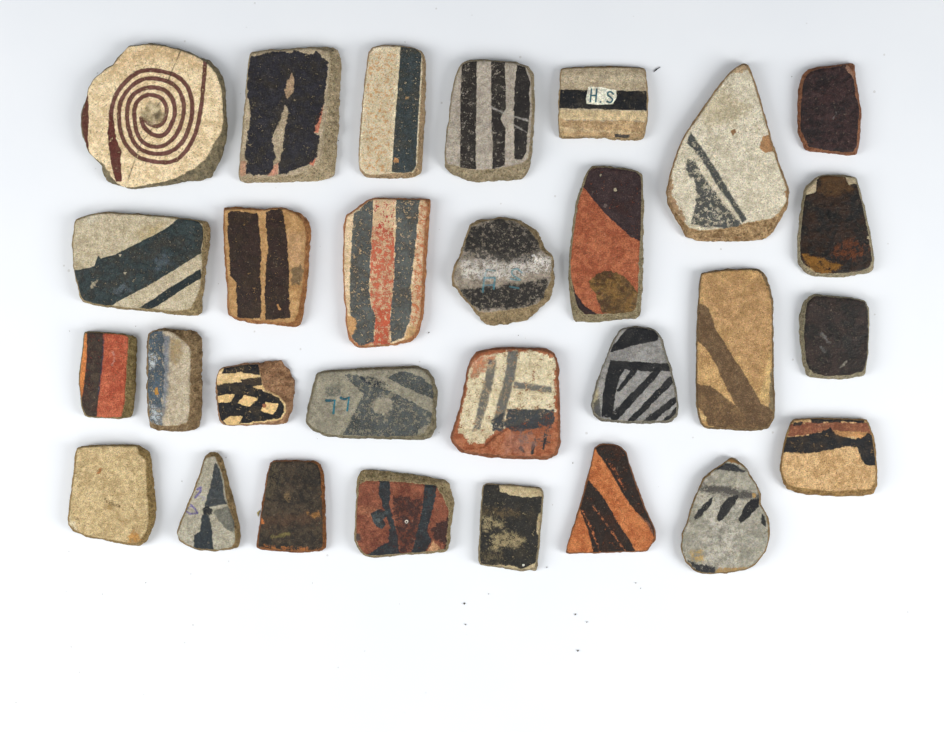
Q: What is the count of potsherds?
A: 29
